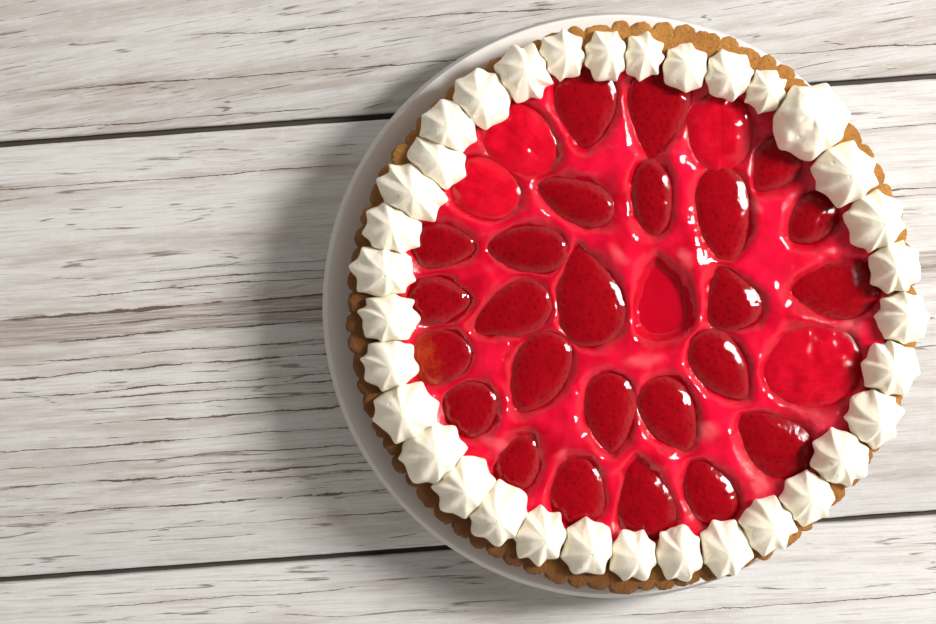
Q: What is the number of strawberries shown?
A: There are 29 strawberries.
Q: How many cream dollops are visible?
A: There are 34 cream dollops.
